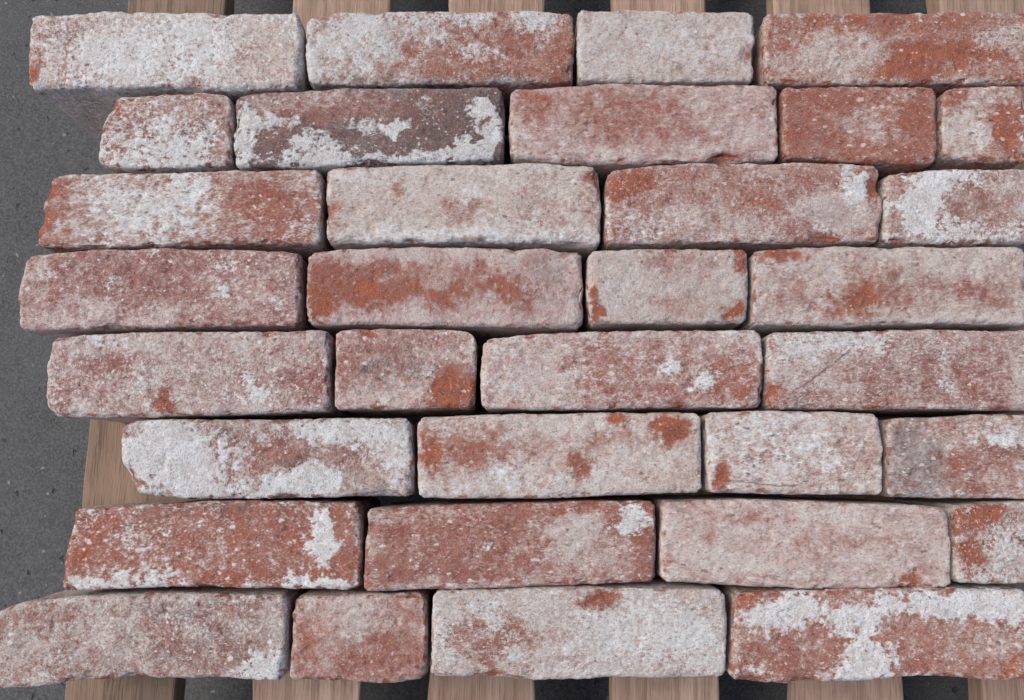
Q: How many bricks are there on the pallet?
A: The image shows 33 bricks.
